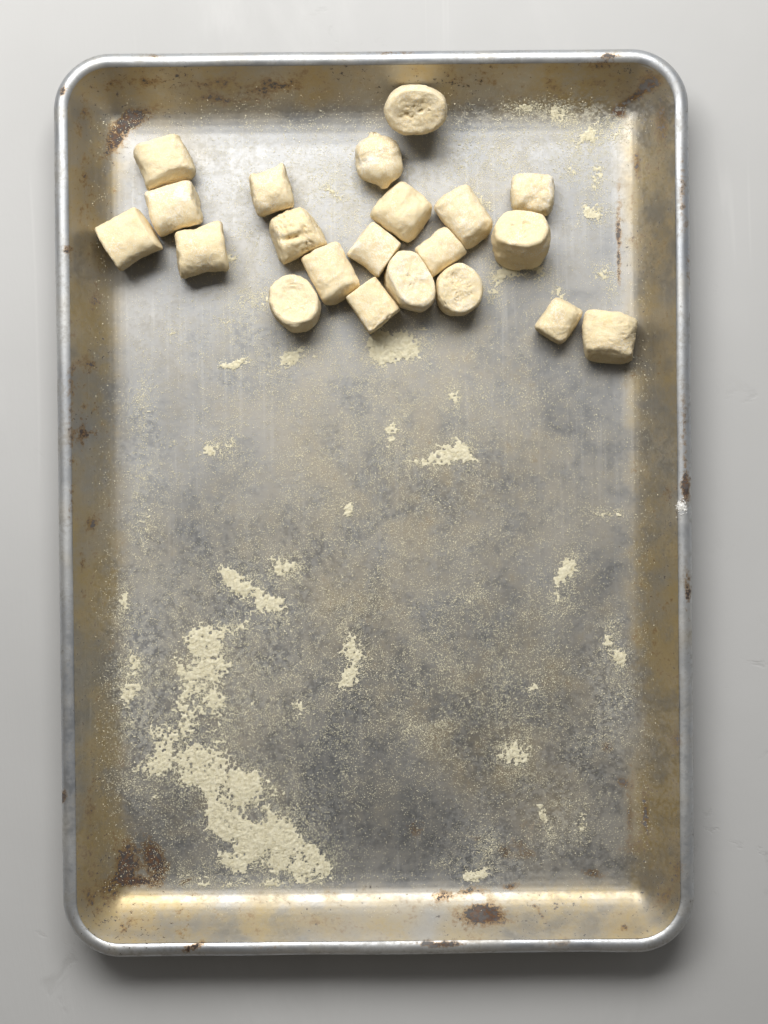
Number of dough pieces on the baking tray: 21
